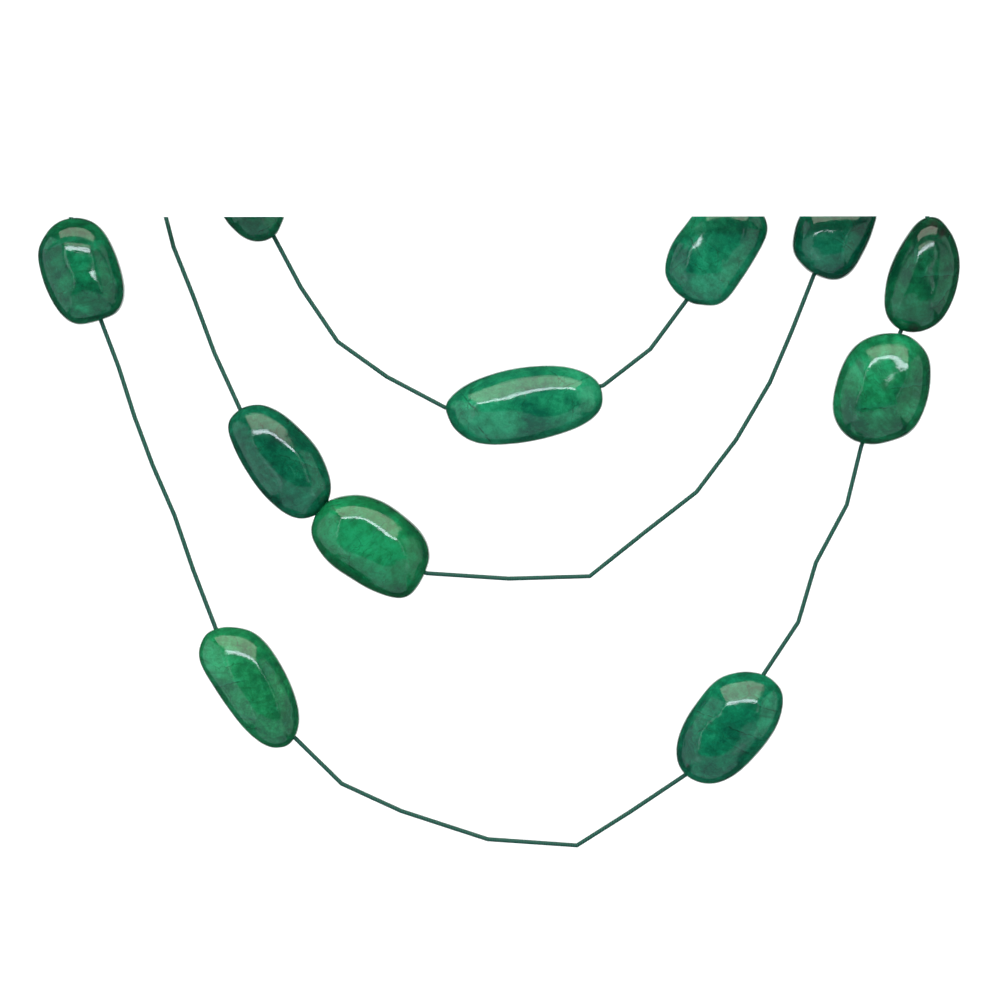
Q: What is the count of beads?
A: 11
